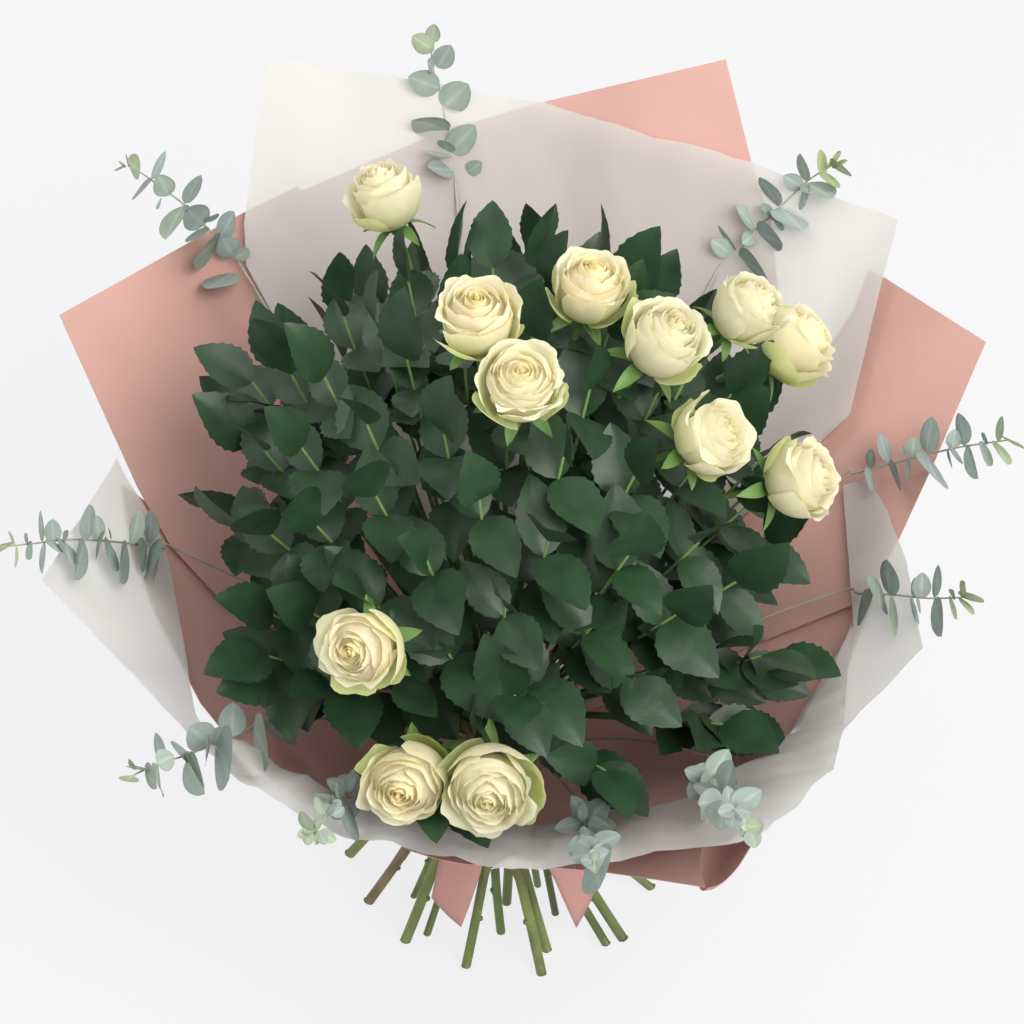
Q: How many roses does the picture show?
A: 12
